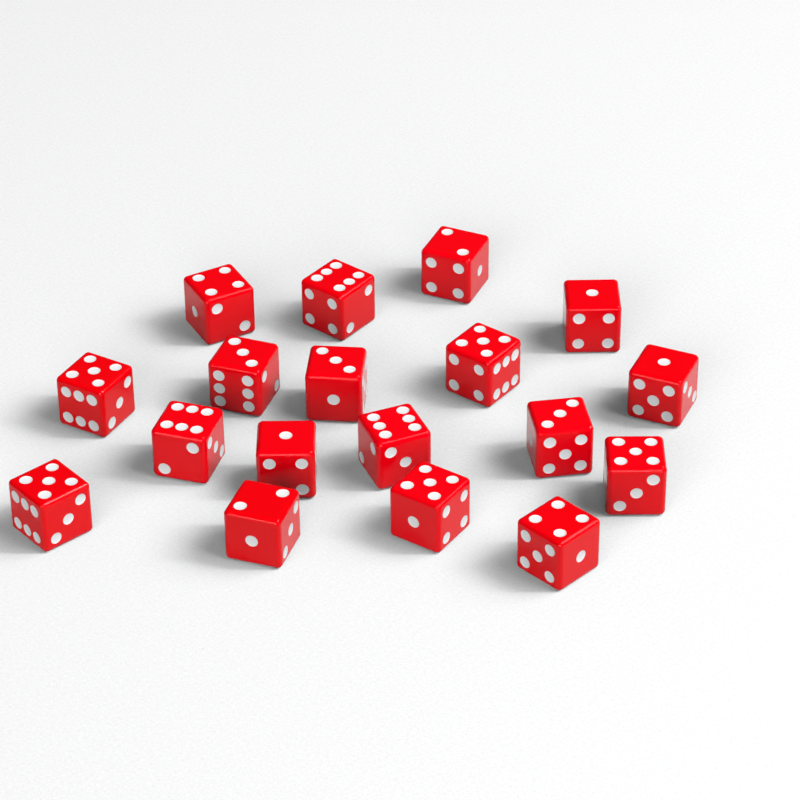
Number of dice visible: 18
